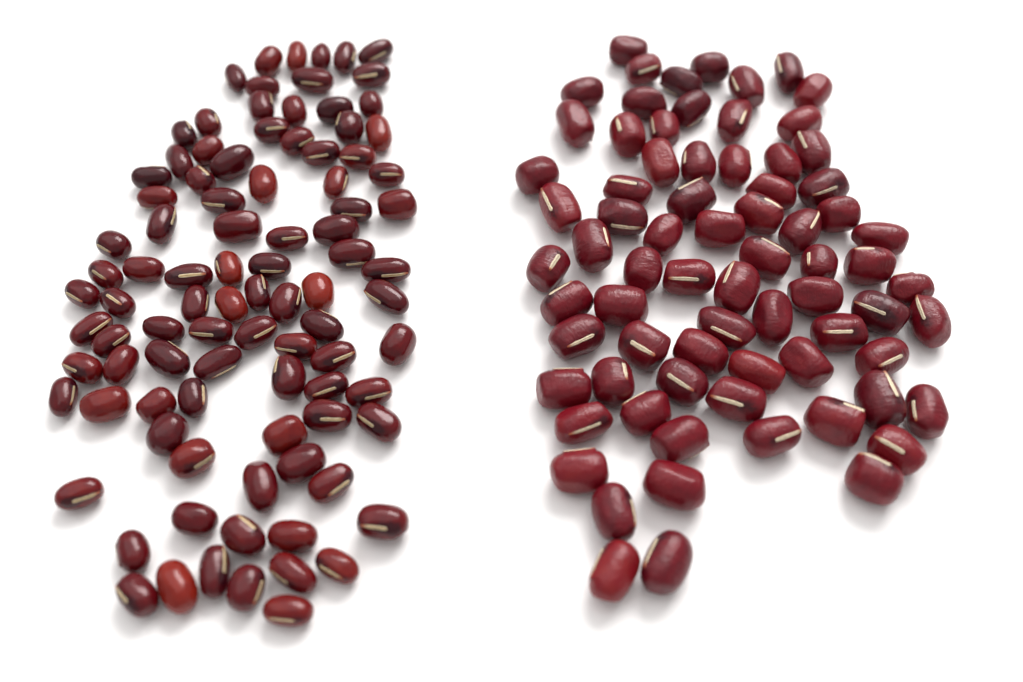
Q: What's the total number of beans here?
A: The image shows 168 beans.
